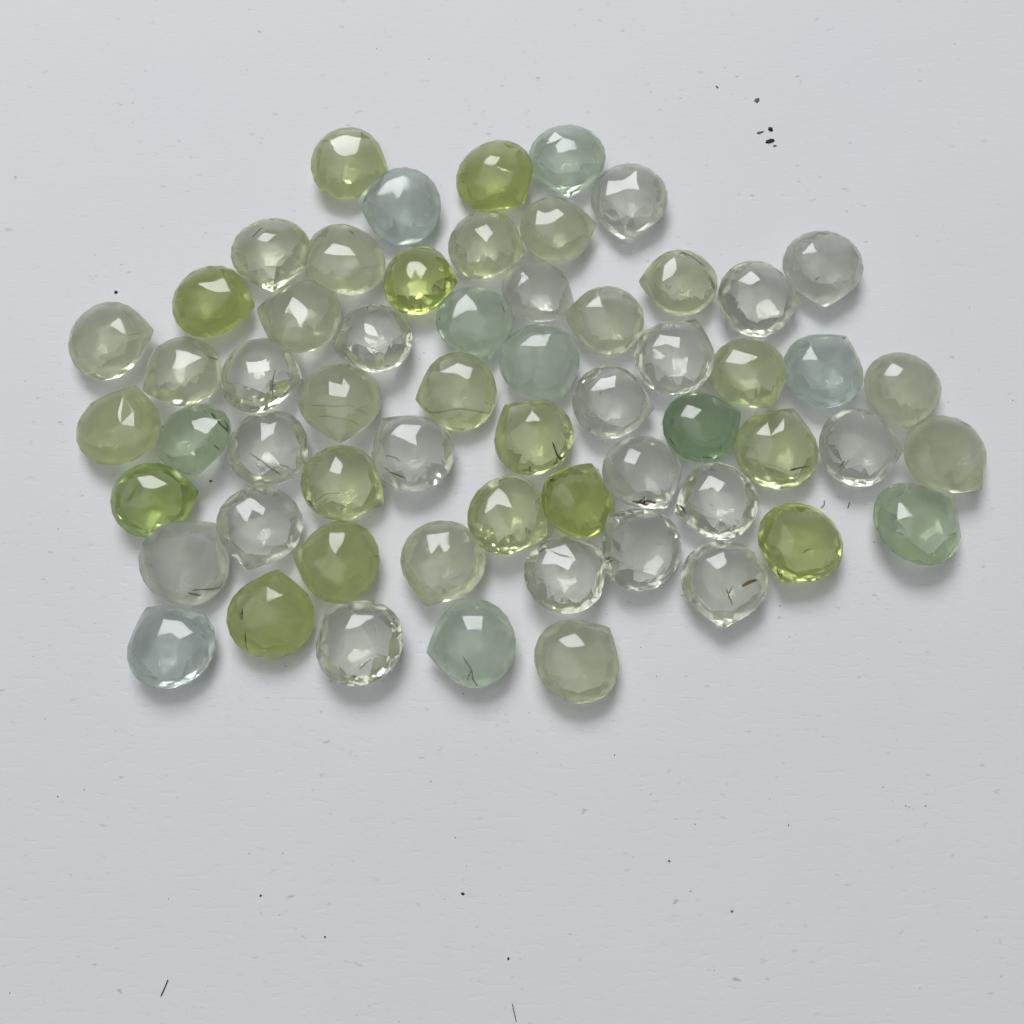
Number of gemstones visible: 59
